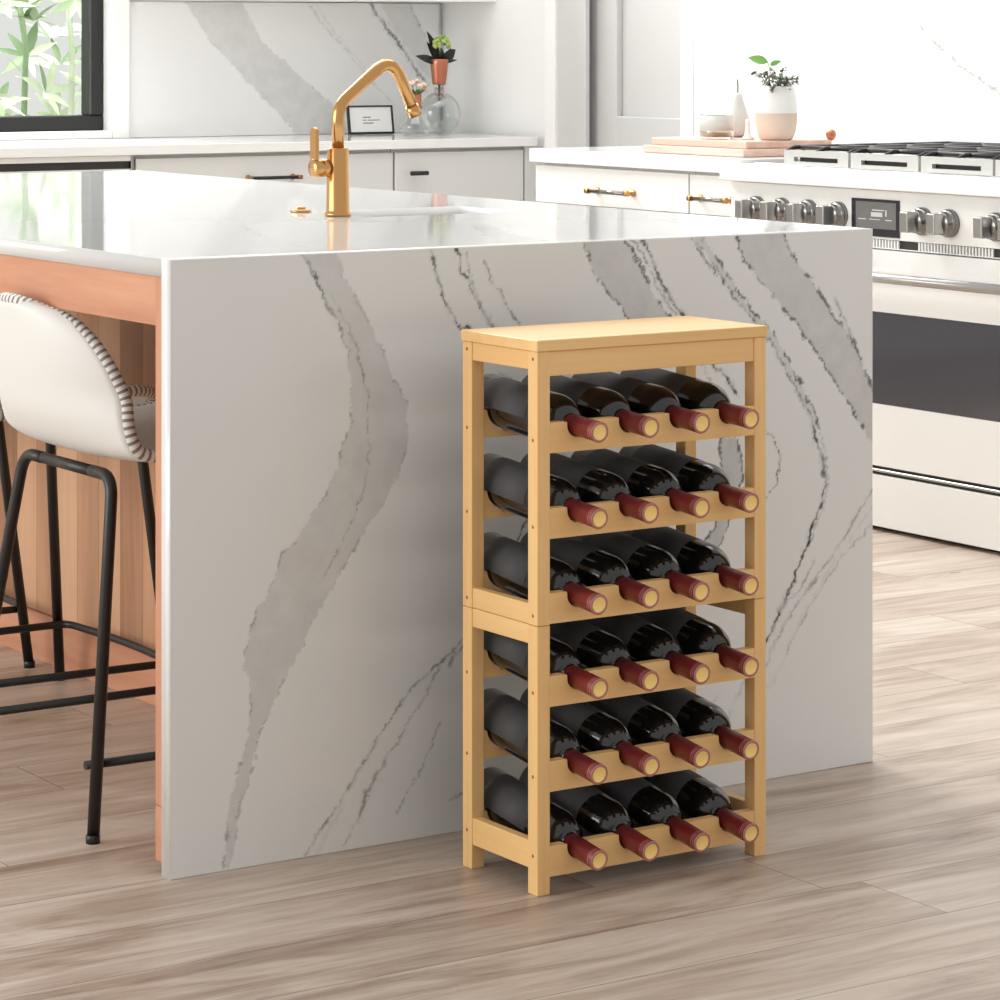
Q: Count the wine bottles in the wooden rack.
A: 24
